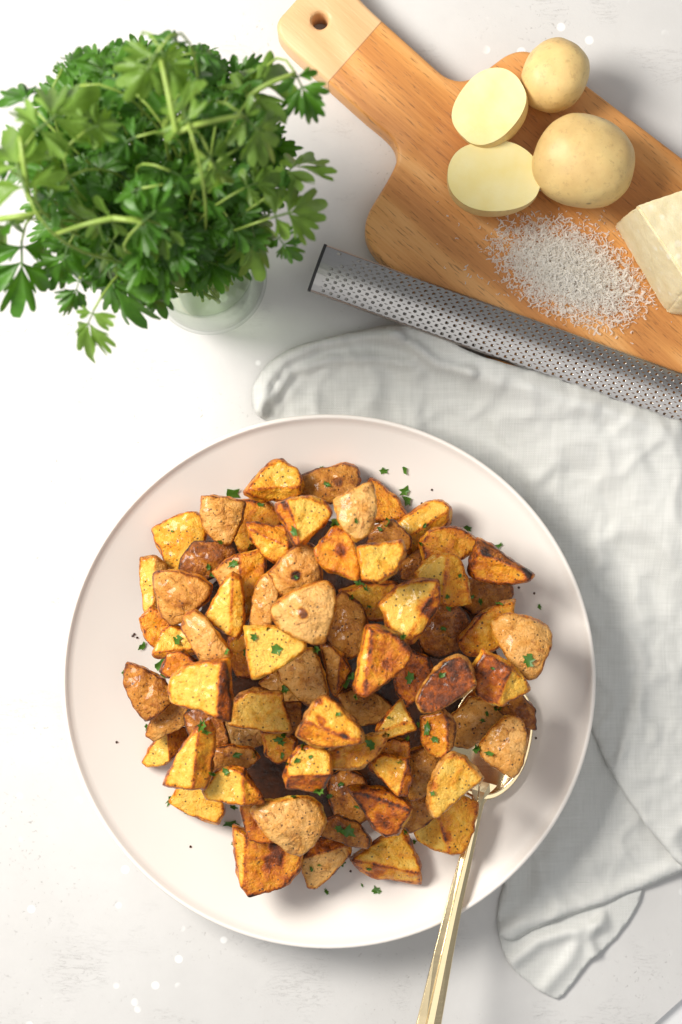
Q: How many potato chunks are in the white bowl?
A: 81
